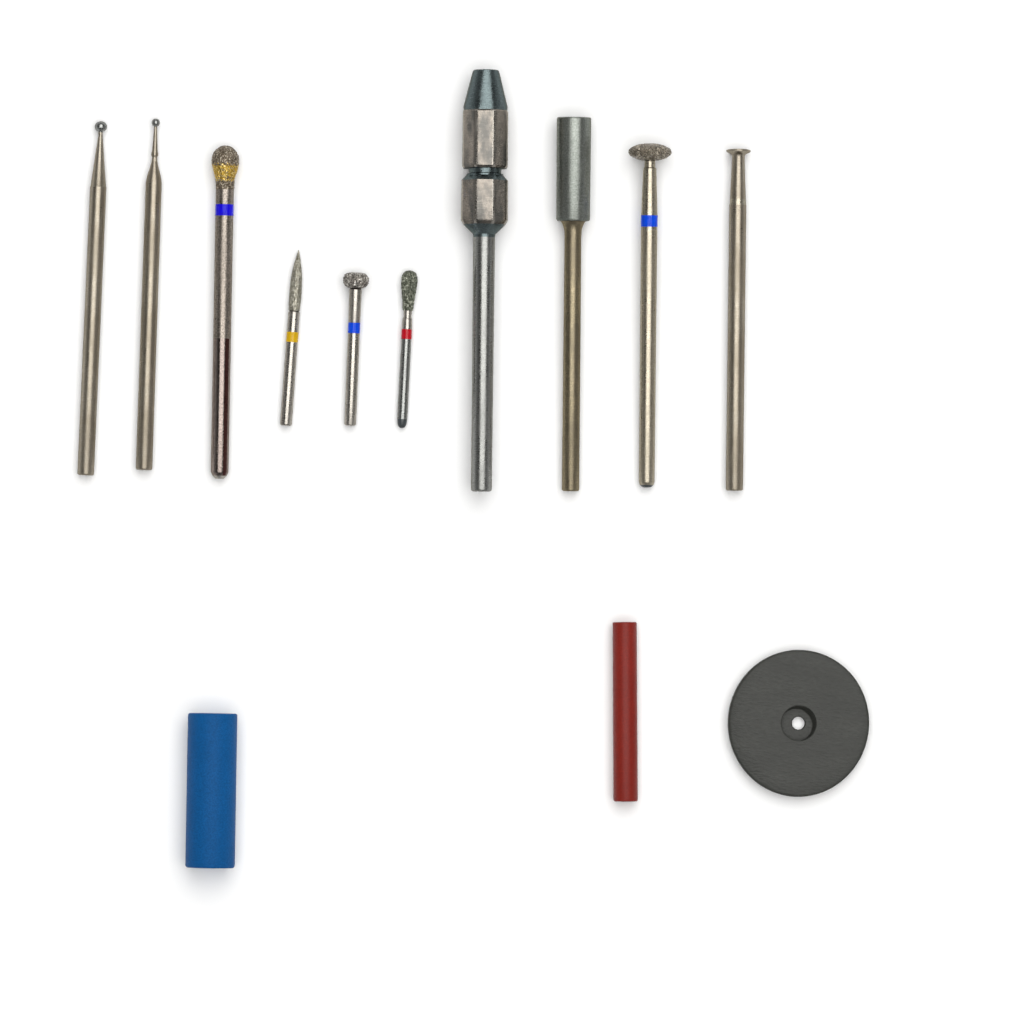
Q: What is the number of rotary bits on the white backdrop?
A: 10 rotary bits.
